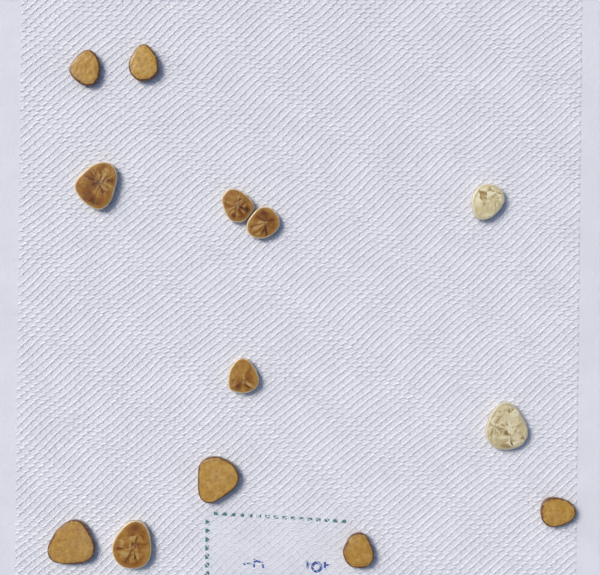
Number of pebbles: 13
